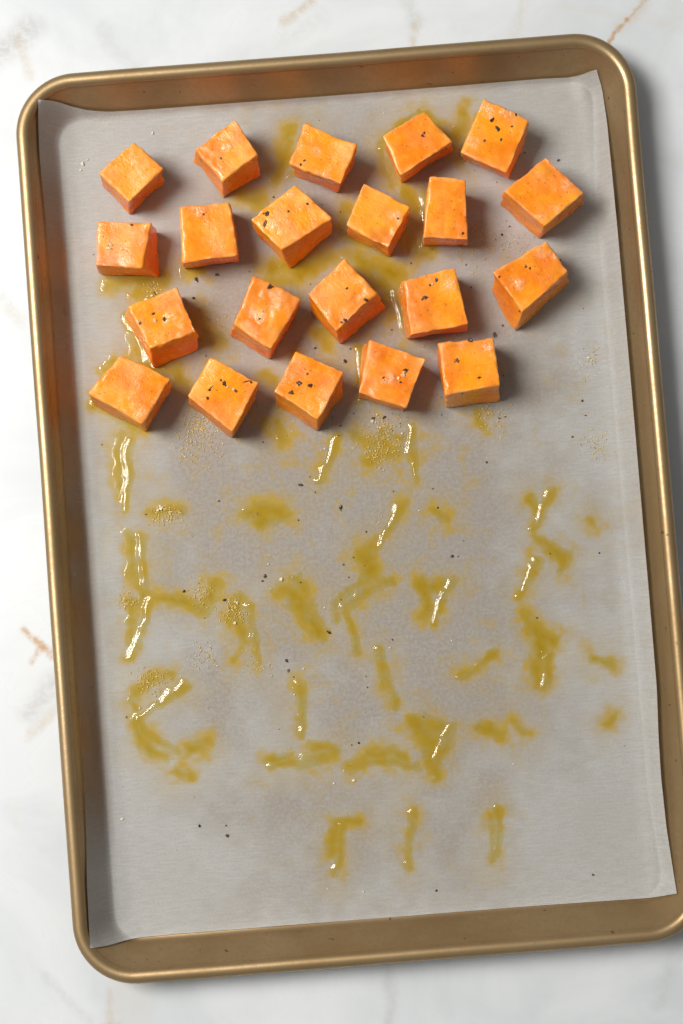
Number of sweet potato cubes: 21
